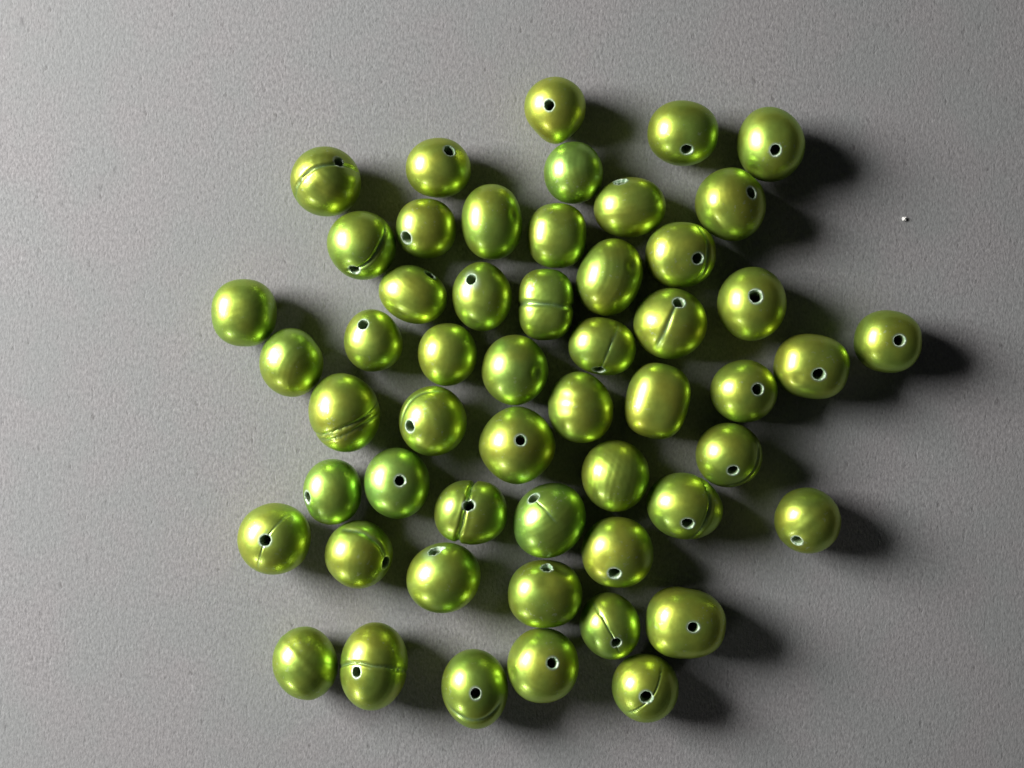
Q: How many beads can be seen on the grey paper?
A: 53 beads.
